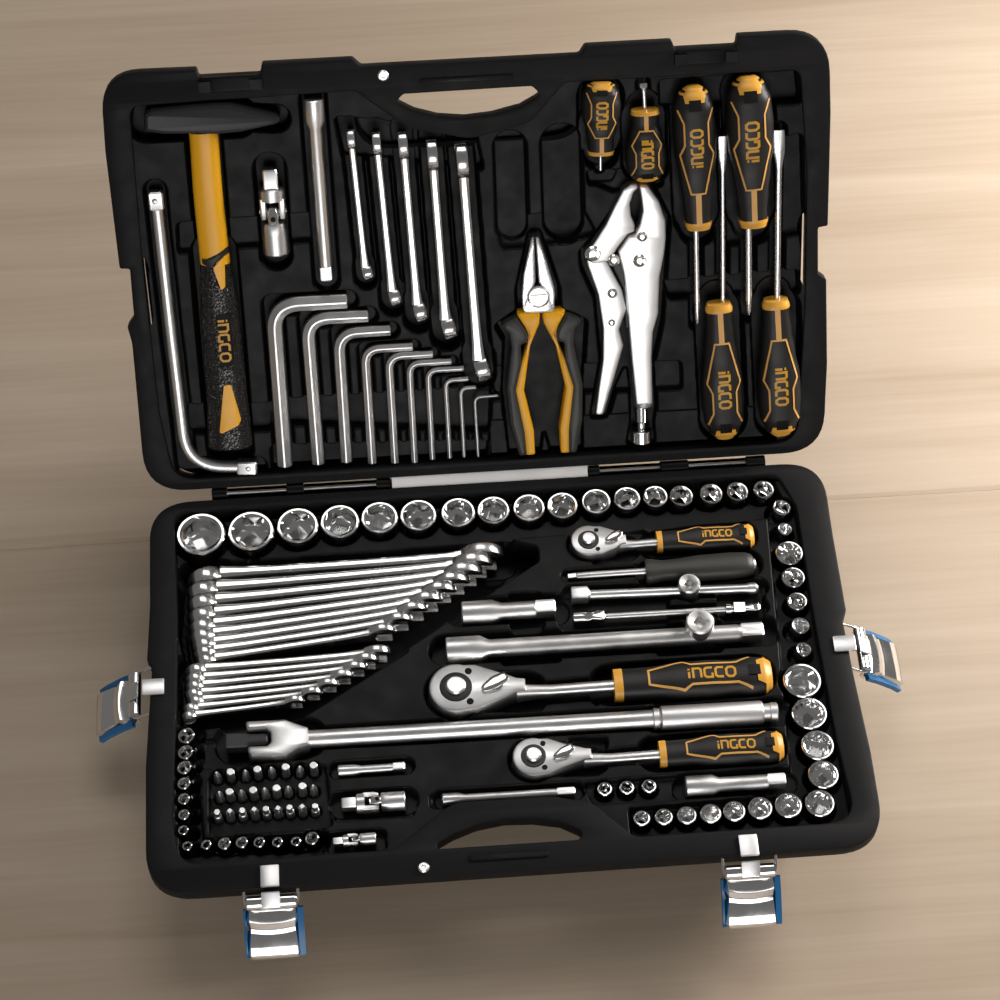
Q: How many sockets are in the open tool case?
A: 54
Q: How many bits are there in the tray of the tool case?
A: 26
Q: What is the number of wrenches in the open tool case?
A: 21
